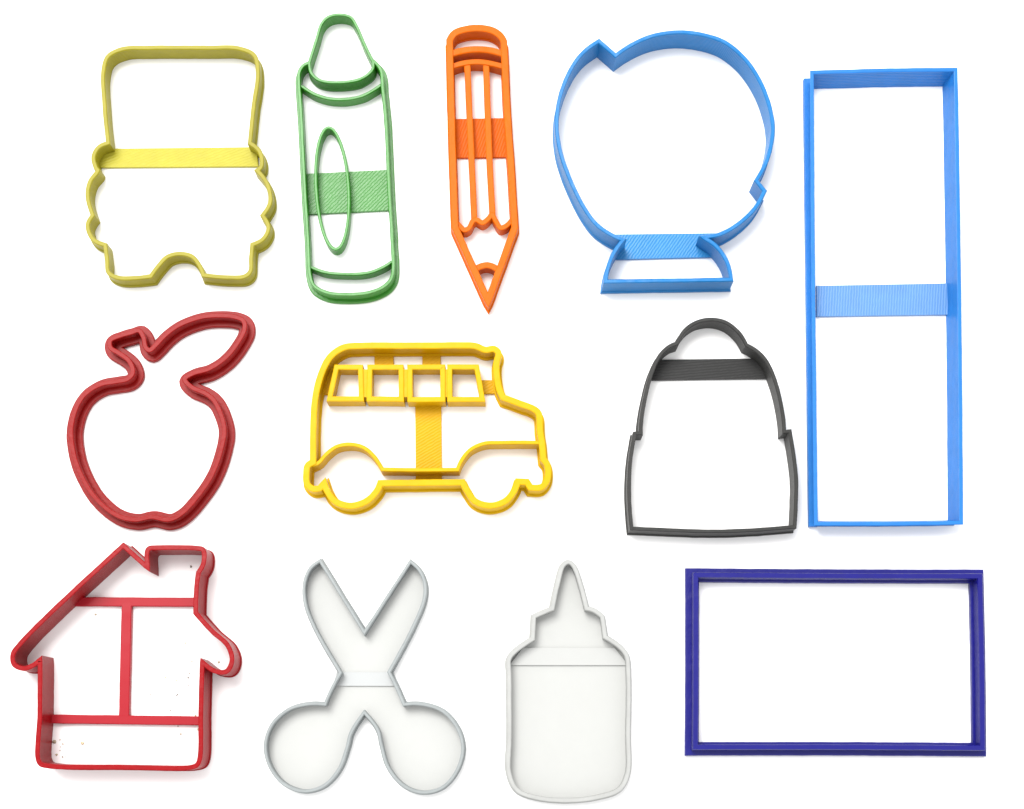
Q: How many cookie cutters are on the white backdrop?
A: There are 12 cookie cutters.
